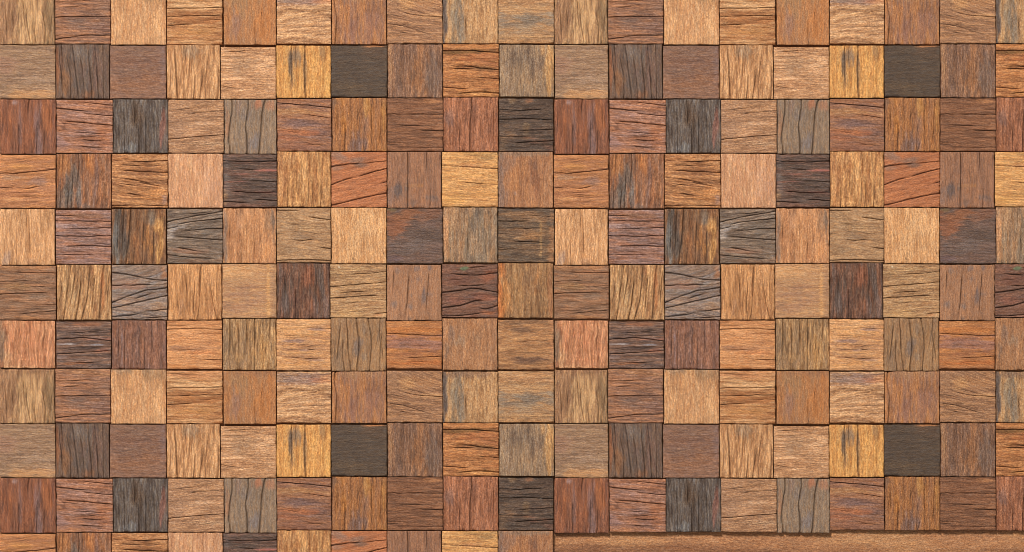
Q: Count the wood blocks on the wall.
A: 200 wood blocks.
